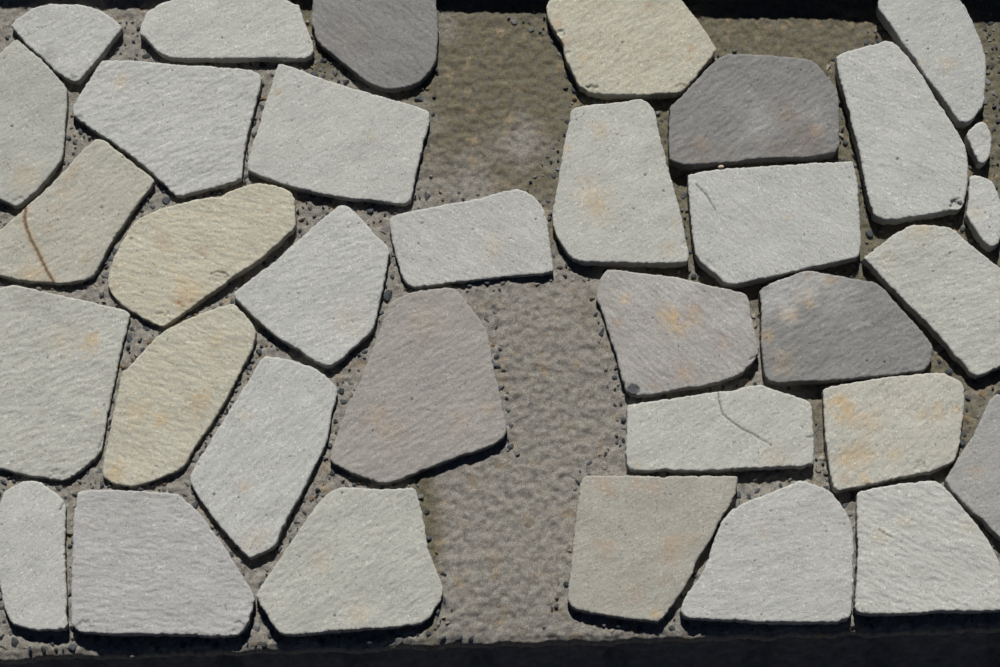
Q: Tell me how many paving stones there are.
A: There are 34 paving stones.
